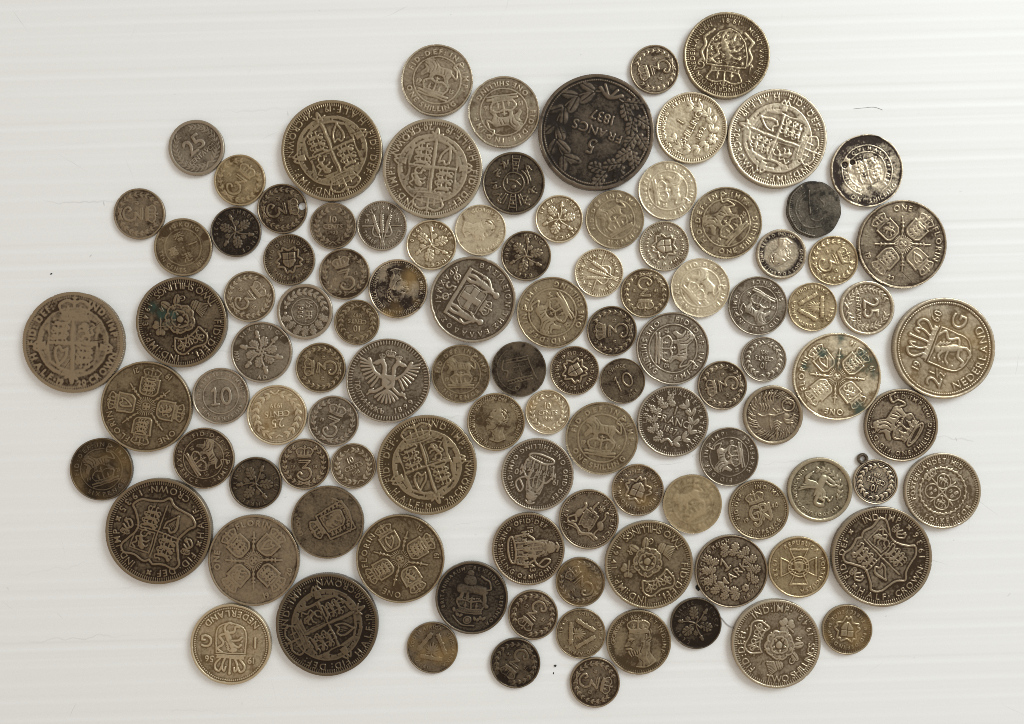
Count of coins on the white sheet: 107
